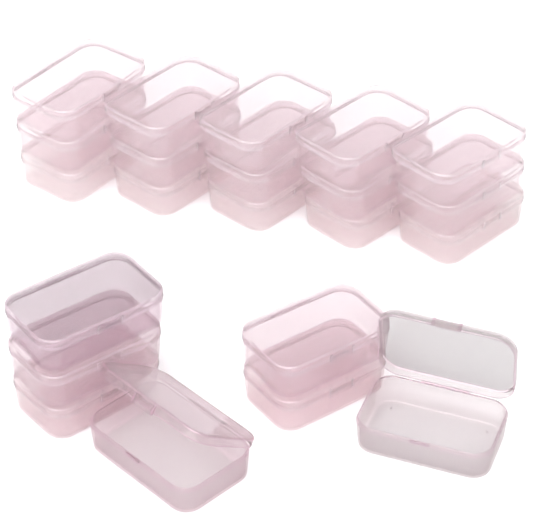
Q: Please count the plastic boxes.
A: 22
